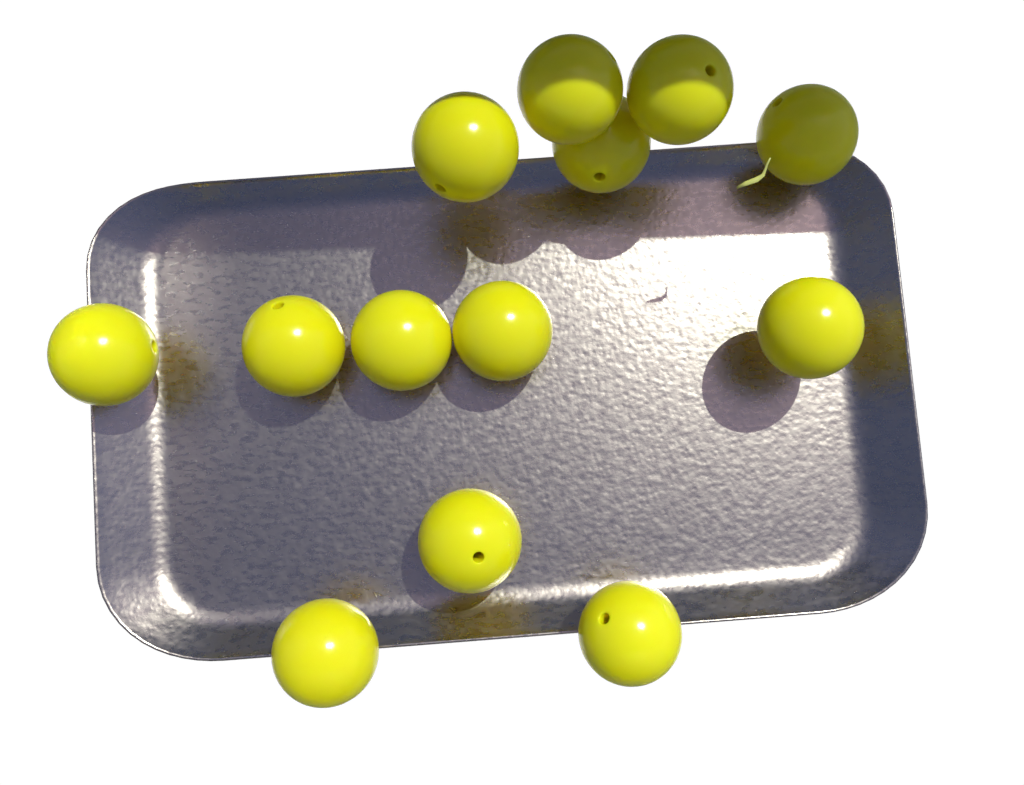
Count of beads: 13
